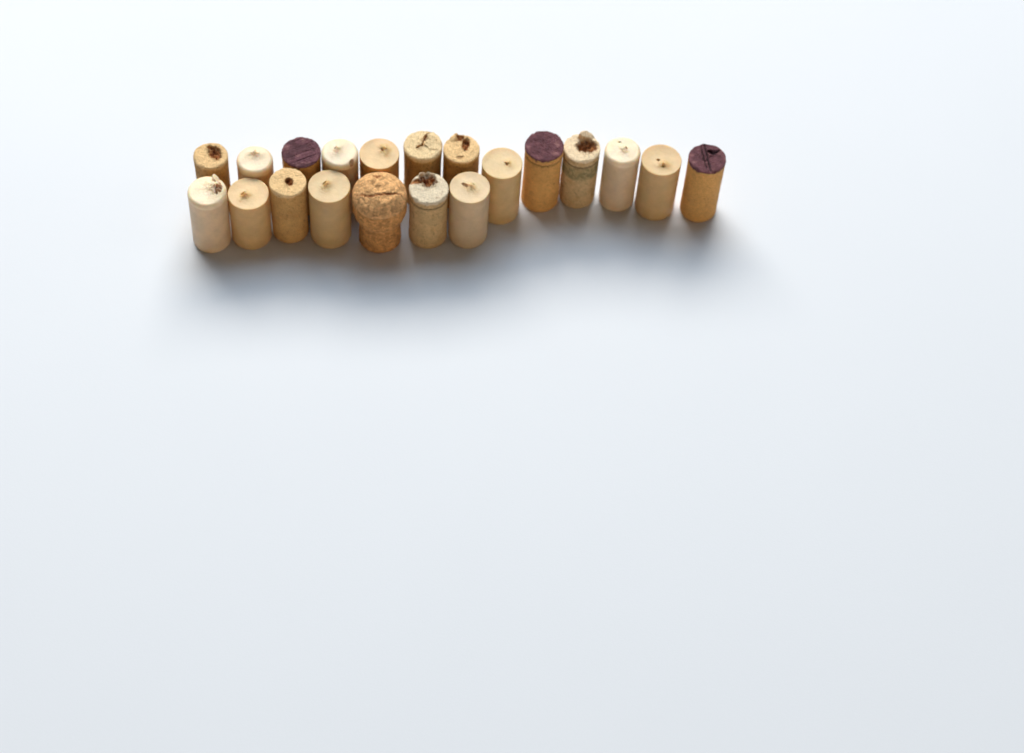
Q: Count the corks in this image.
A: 20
